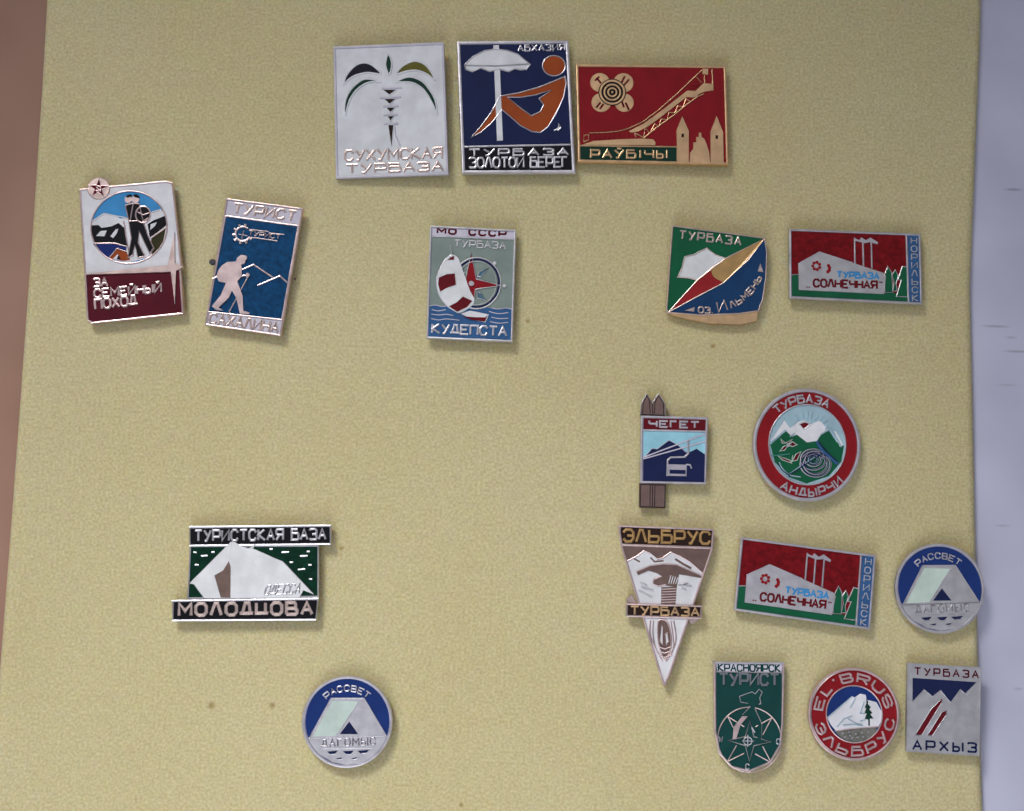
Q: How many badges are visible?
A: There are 18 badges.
